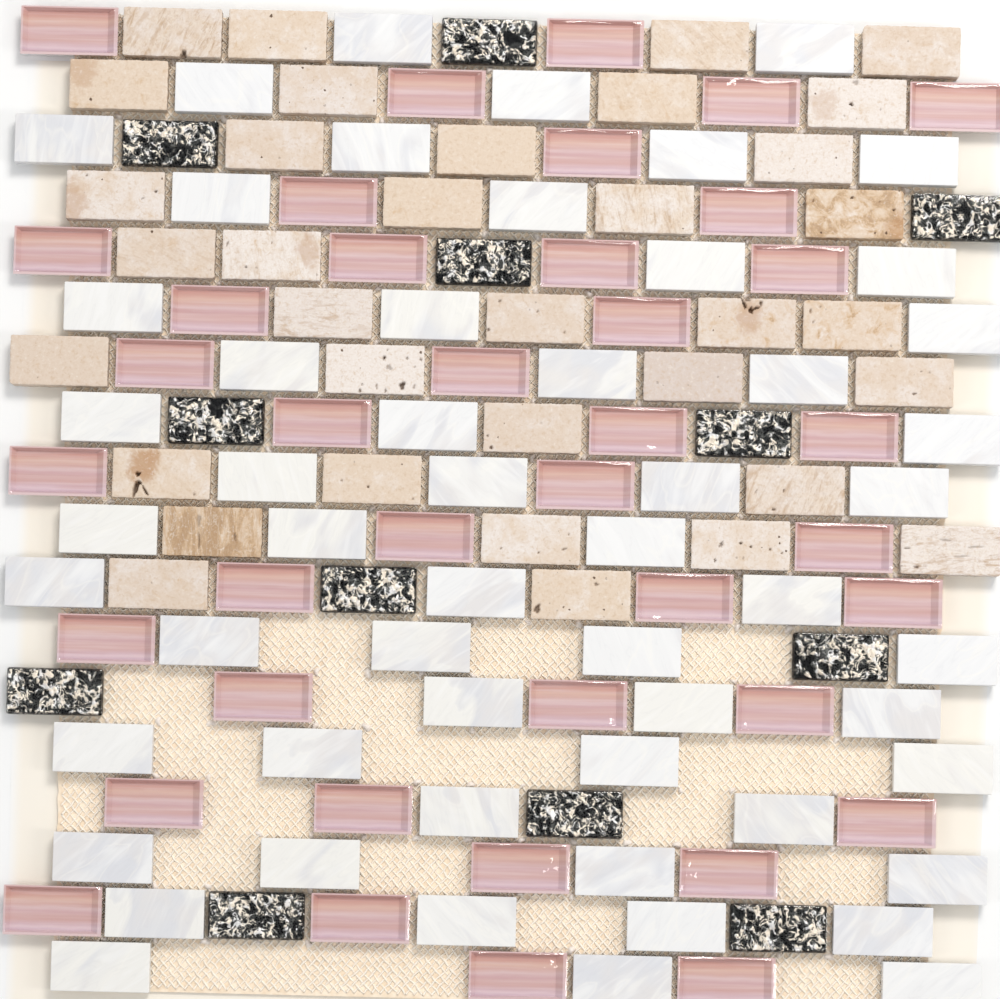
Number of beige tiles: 35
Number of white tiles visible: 55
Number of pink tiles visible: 39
